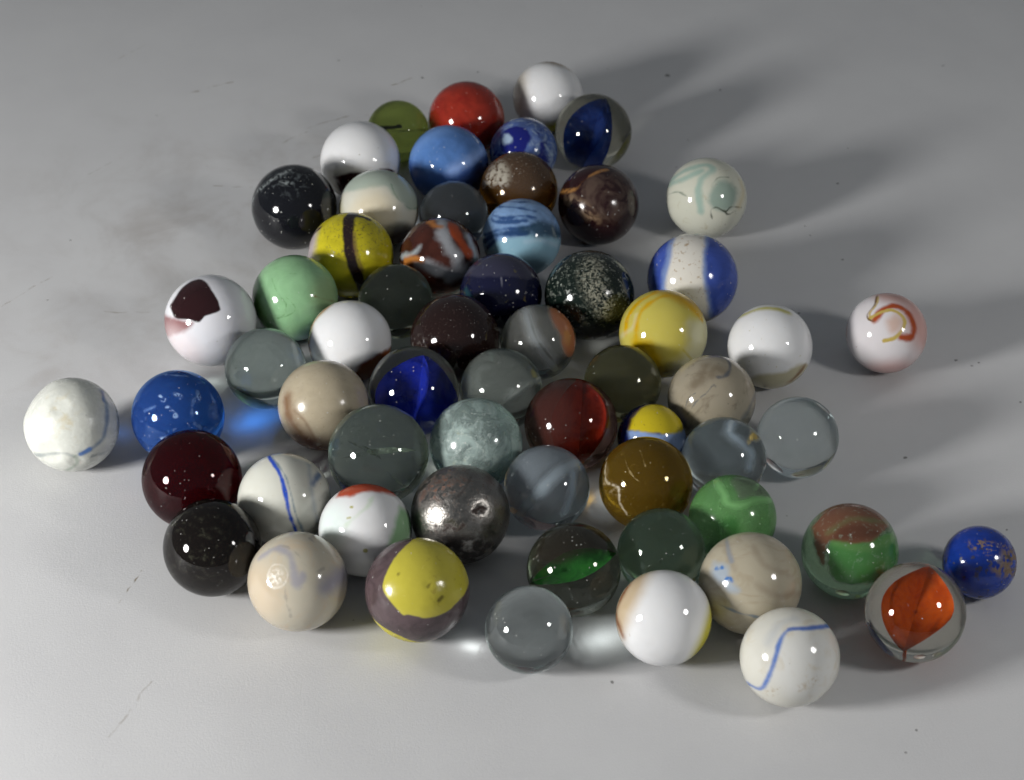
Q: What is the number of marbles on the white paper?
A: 61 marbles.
